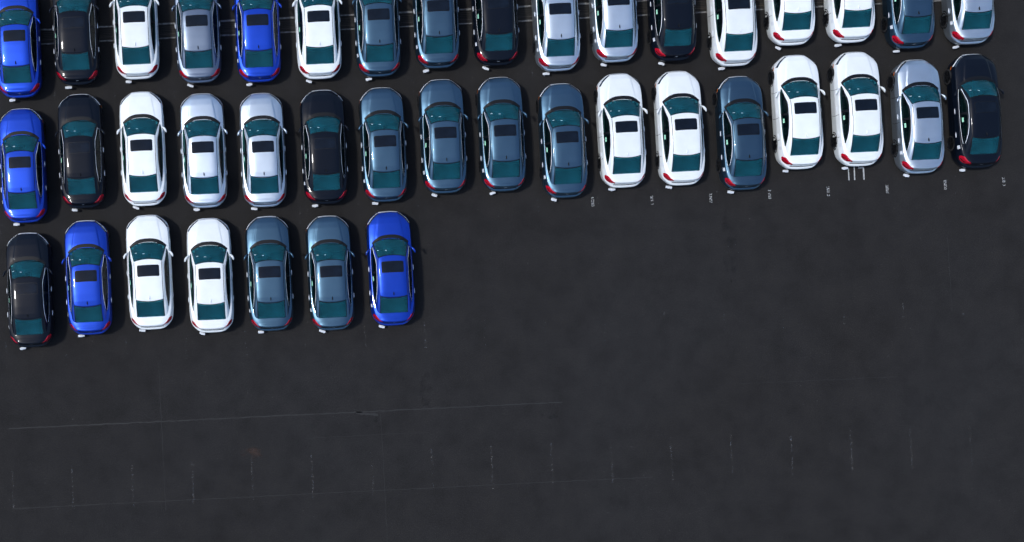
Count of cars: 41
